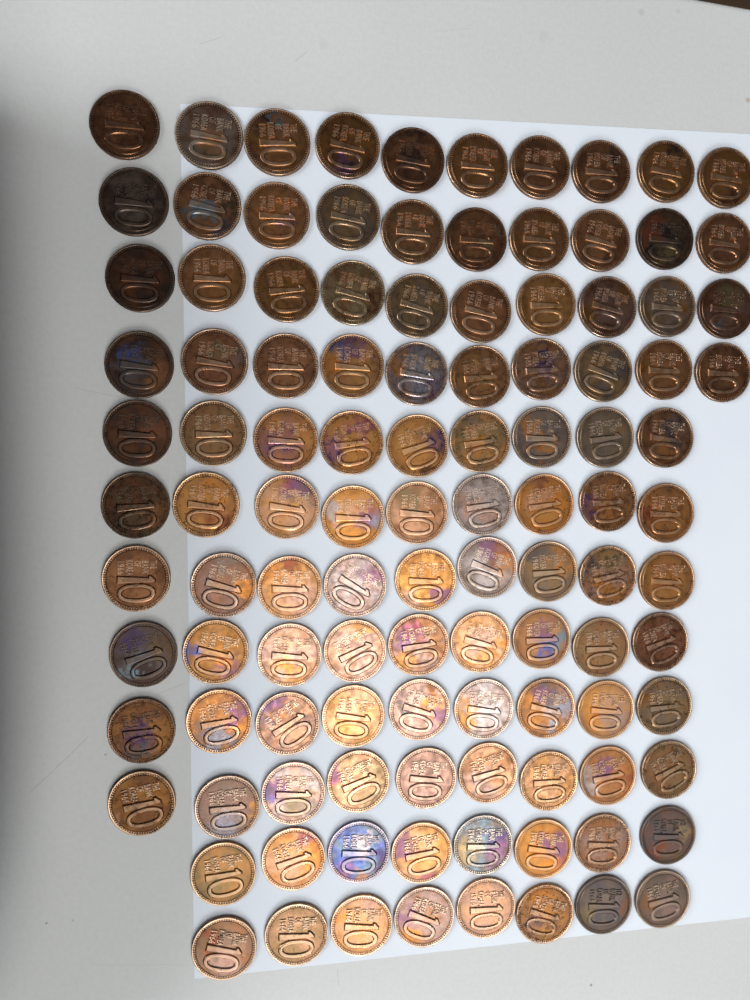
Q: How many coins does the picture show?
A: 110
